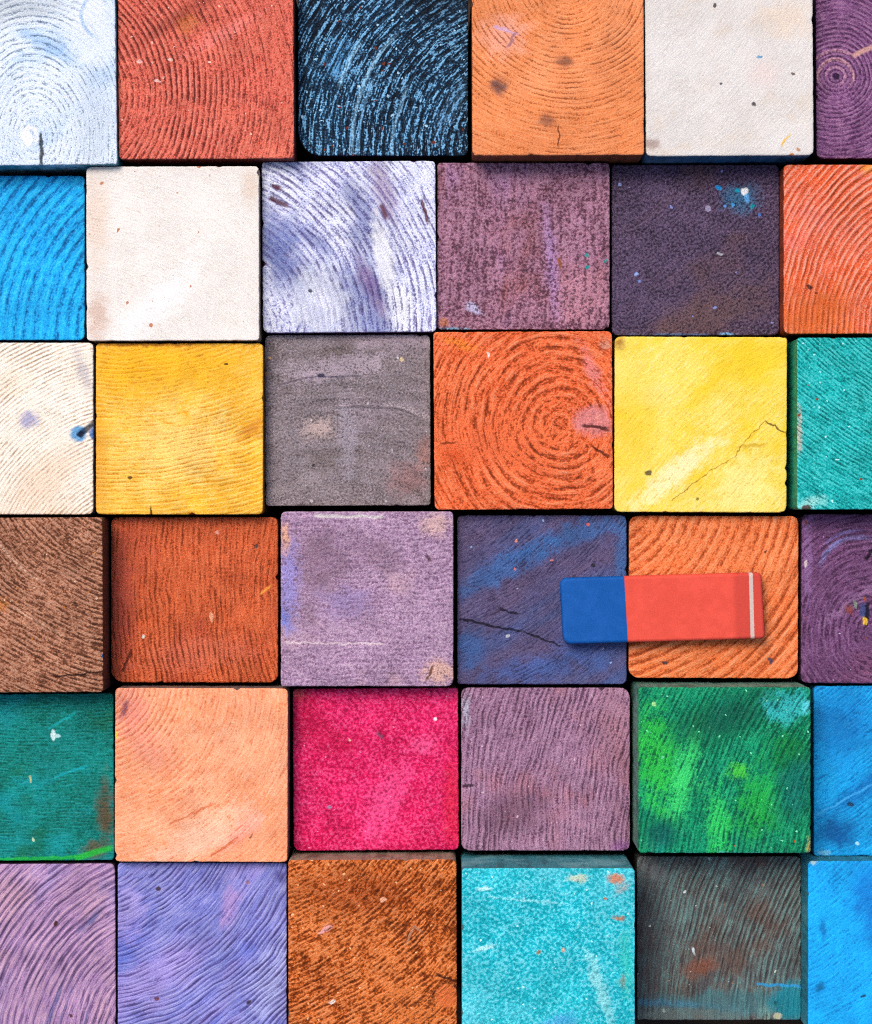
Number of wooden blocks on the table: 36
